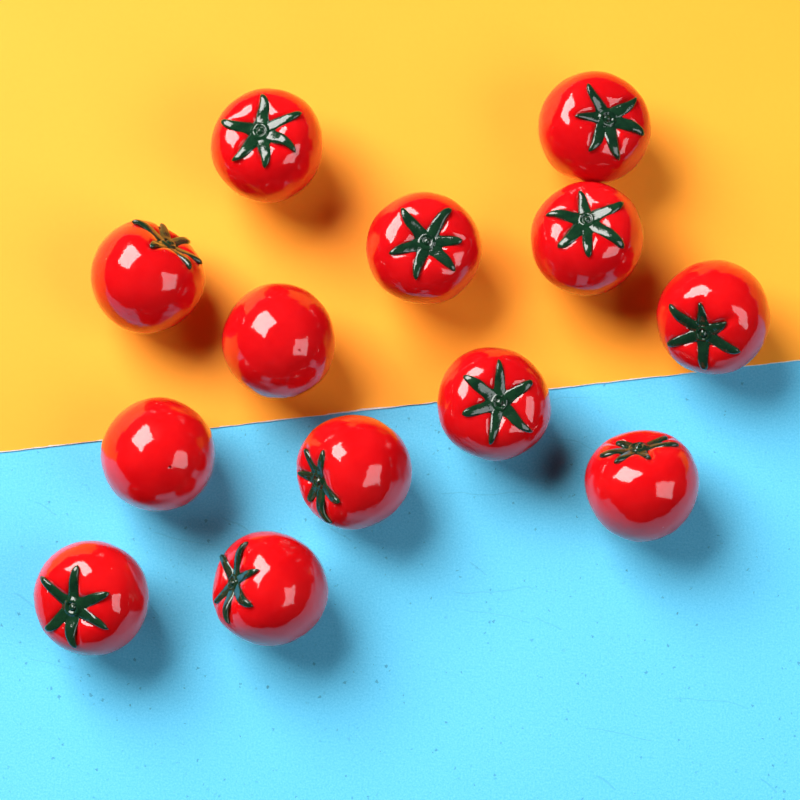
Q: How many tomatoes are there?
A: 13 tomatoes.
